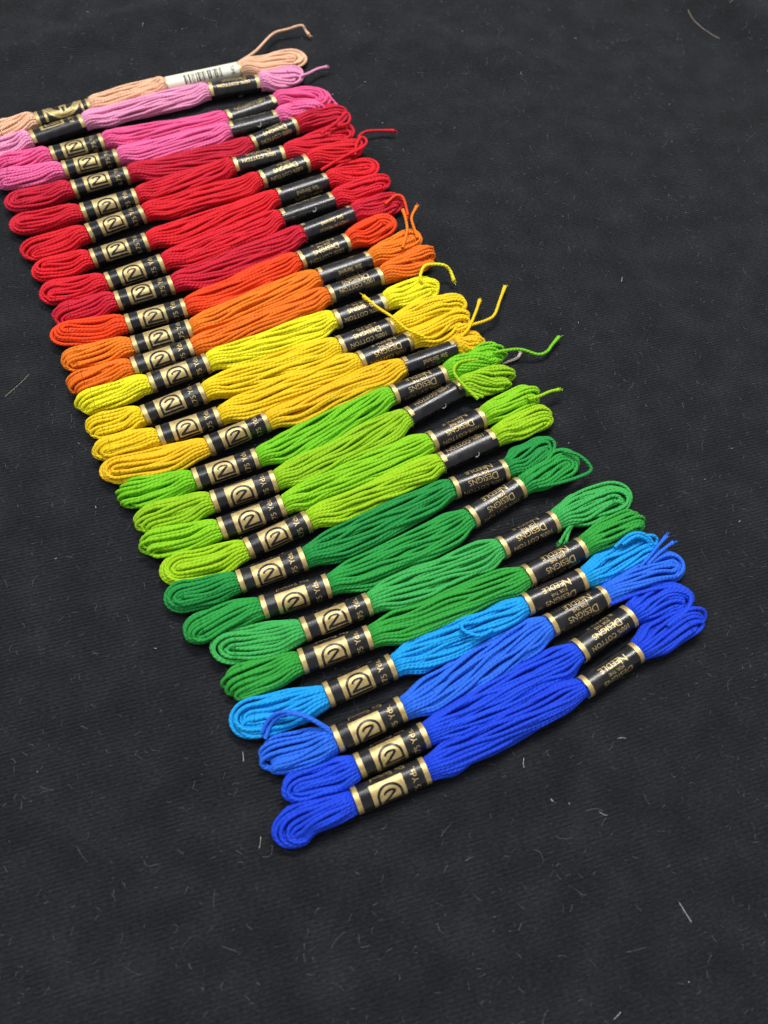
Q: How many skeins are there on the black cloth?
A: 29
